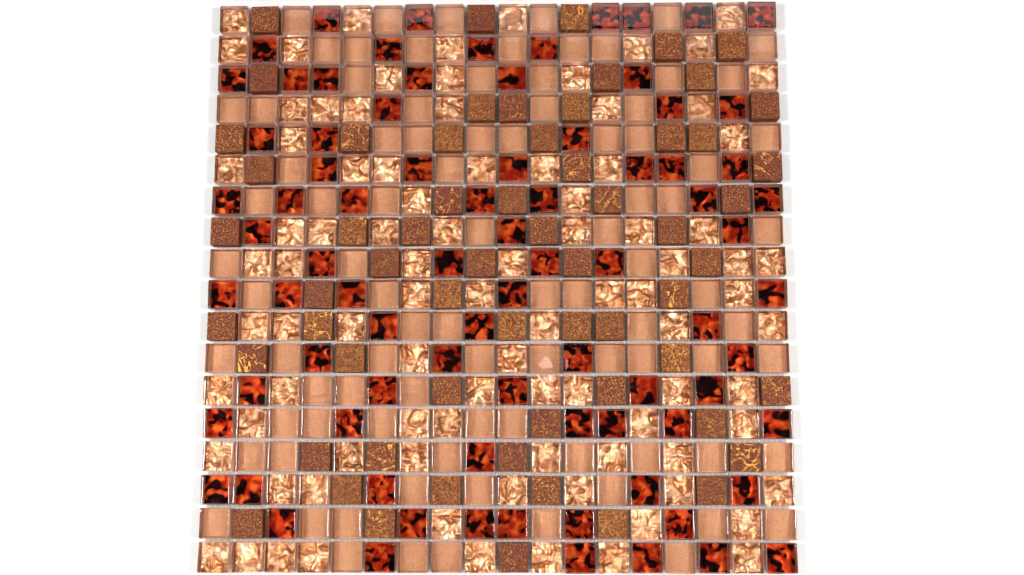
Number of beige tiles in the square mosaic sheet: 89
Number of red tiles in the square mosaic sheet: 82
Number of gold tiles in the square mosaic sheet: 91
